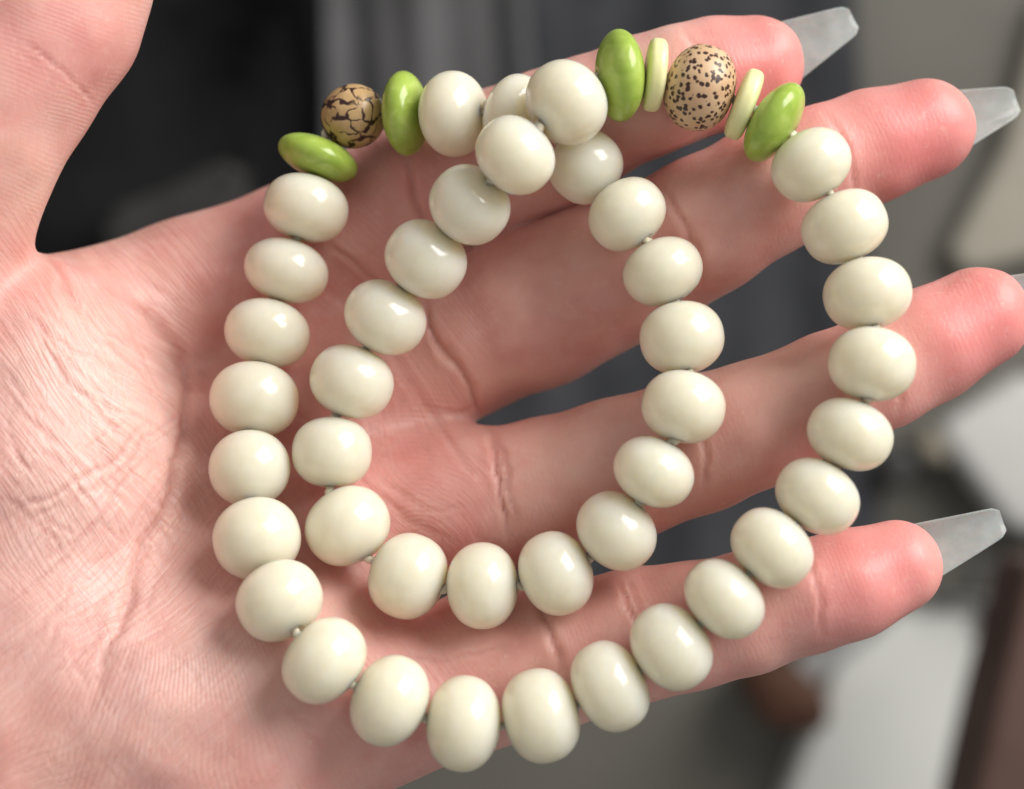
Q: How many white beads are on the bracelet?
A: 41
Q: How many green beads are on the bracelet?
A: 4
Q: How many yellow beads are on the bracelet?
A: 2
